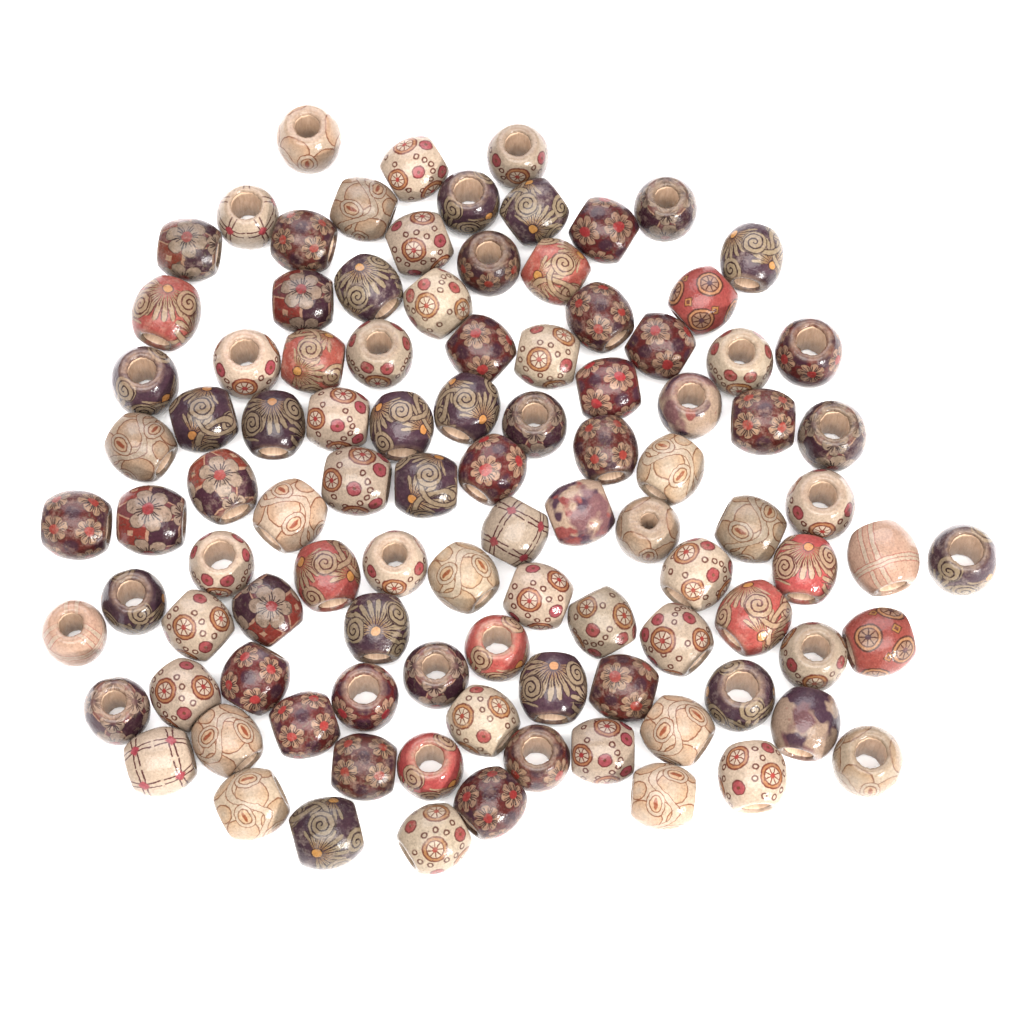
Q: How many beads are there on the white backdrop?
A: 100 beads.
